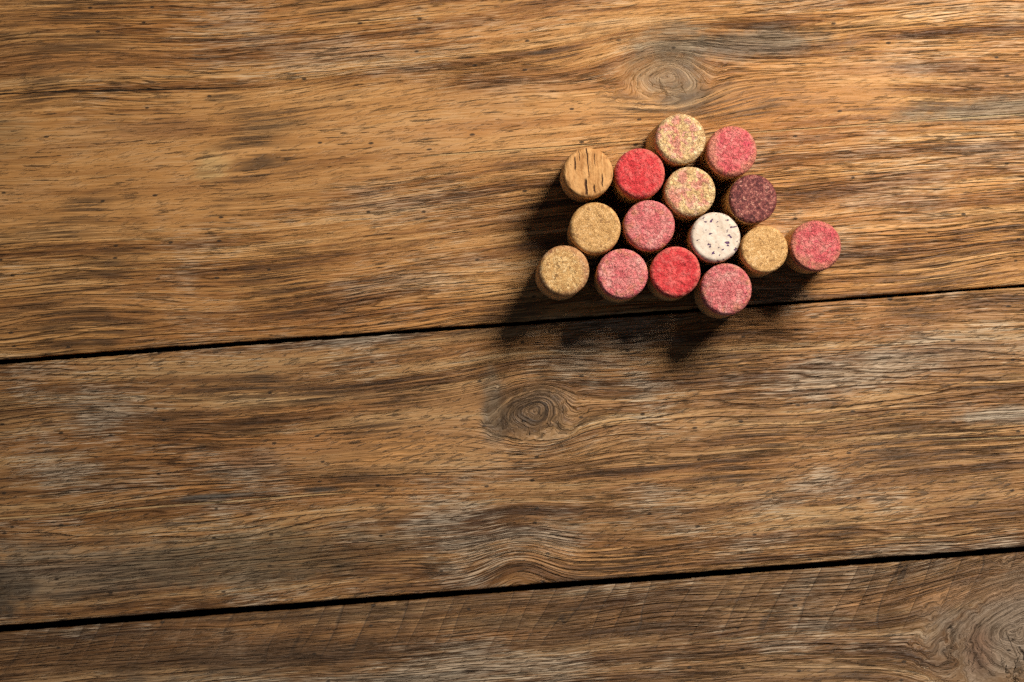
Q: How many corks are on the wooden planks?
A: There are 15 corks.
